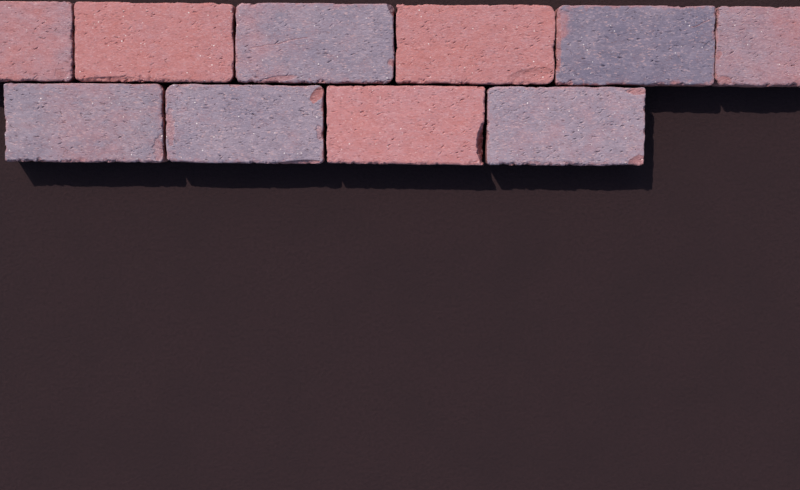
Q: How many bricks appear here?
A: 10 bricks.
